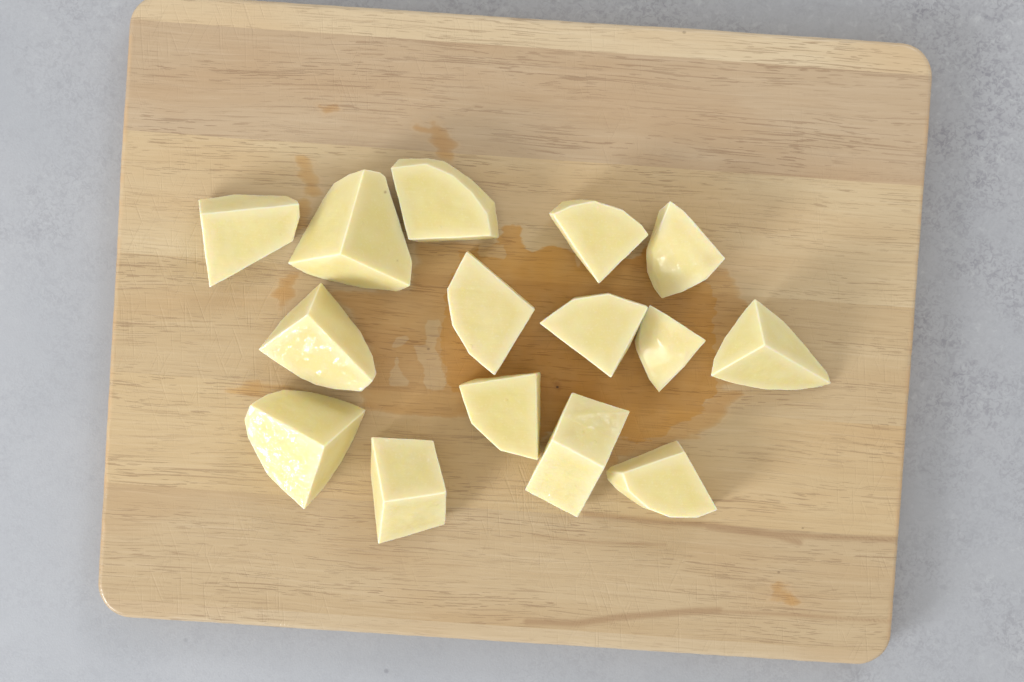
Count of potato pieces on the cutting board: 15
